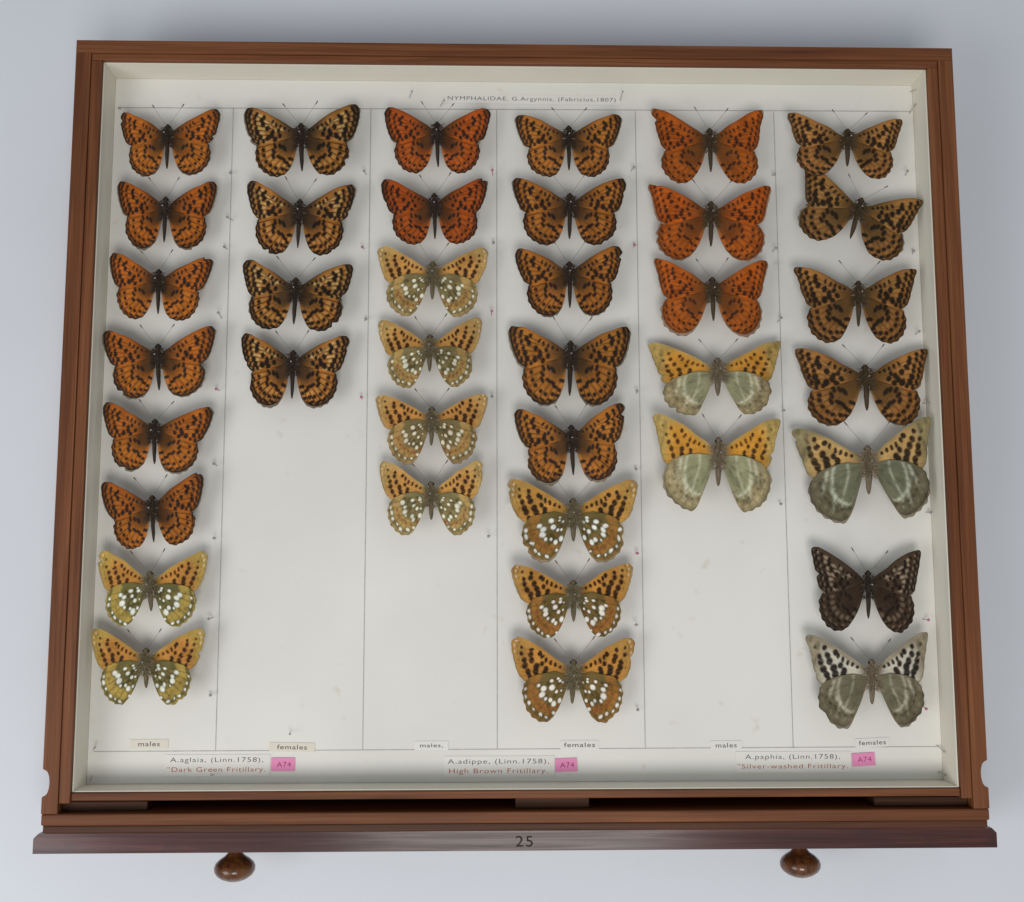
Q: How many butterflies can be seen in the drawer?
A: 38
